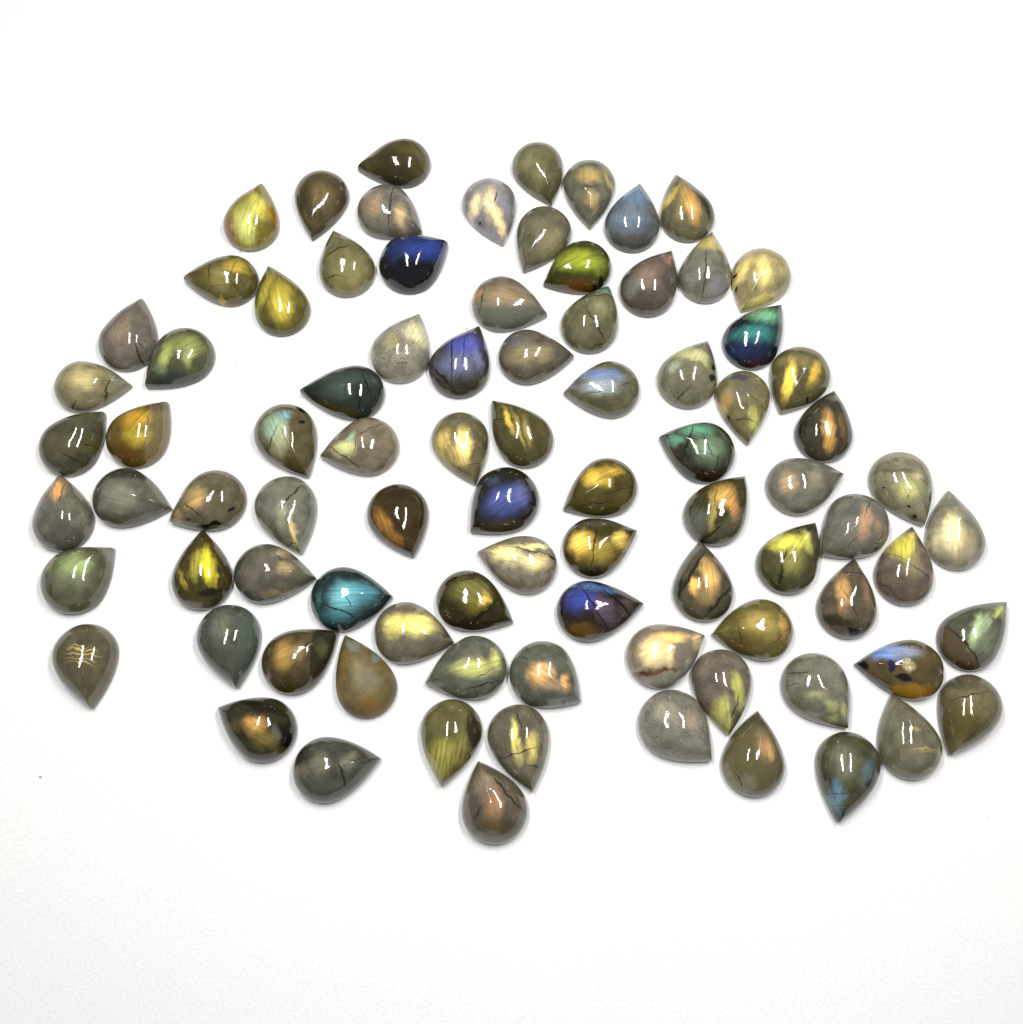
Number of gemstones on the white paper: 87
